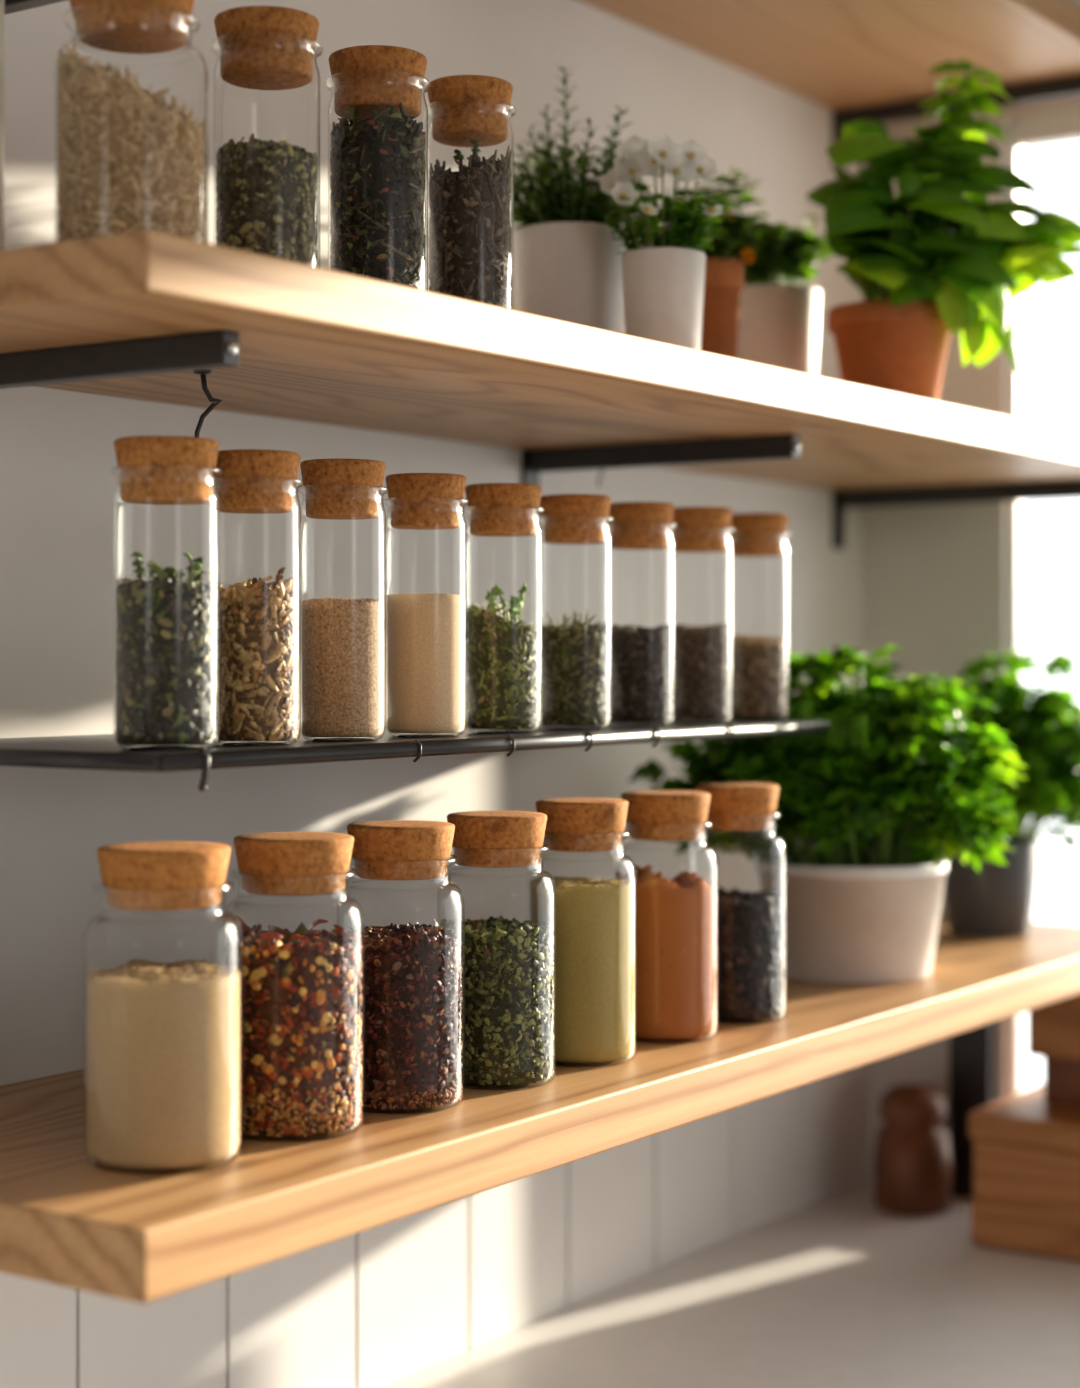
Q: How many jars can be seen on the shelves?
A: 20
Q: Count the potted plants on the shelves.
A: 7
